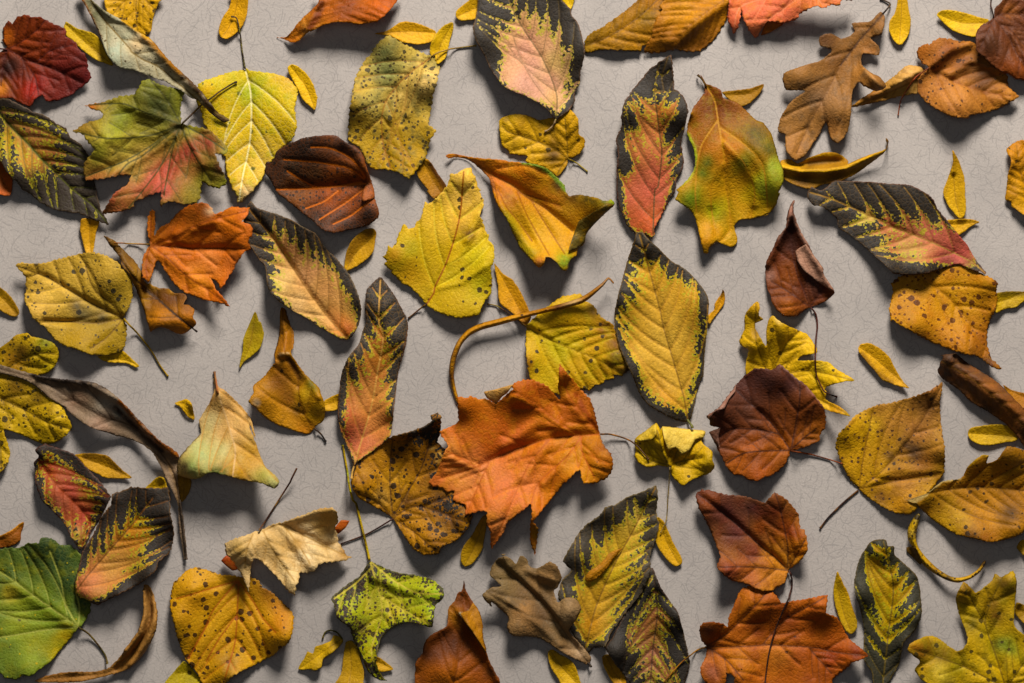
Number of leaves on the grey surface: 106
